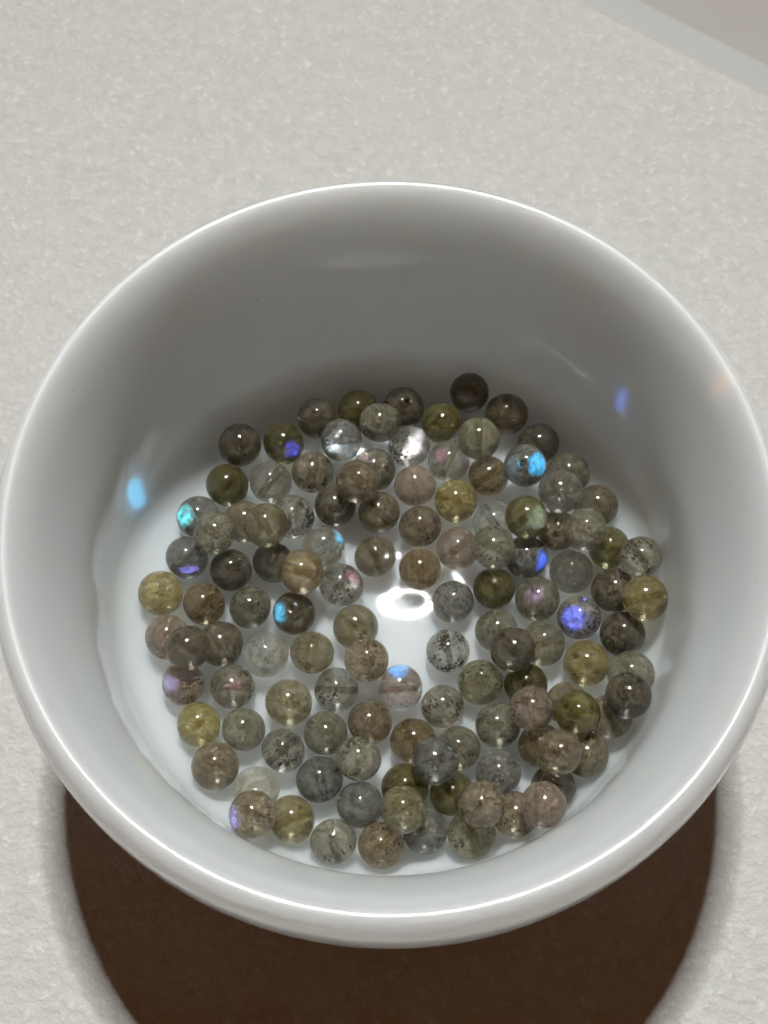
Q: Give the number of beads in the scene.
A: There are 120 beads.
